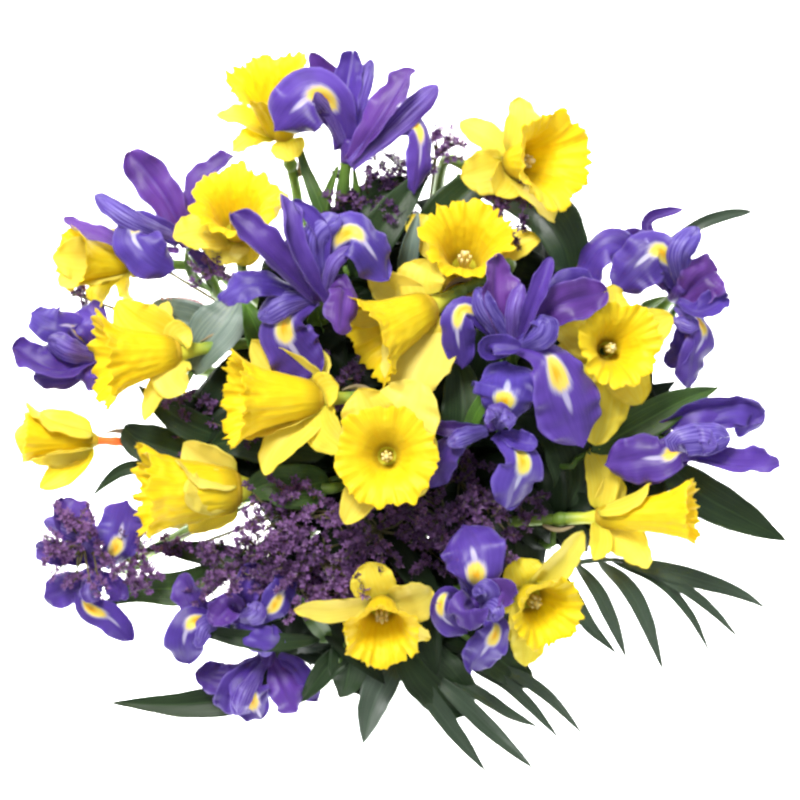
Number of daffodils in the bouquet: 15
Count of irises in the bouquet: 12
